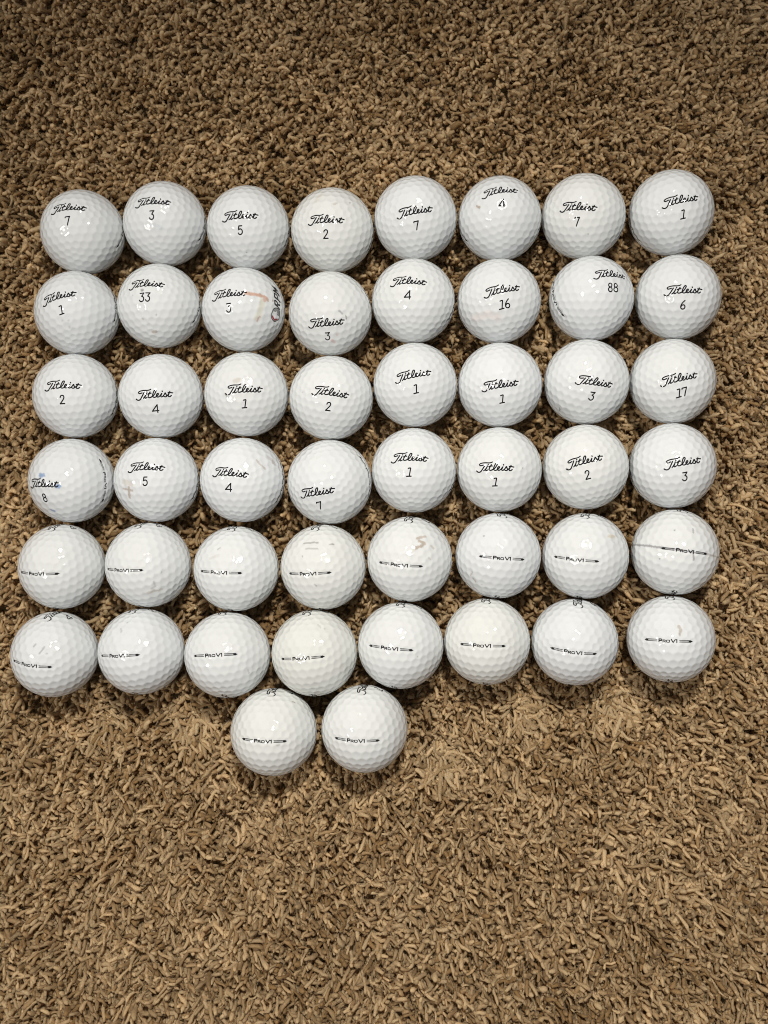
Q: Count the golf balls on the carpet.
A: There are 50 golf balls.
